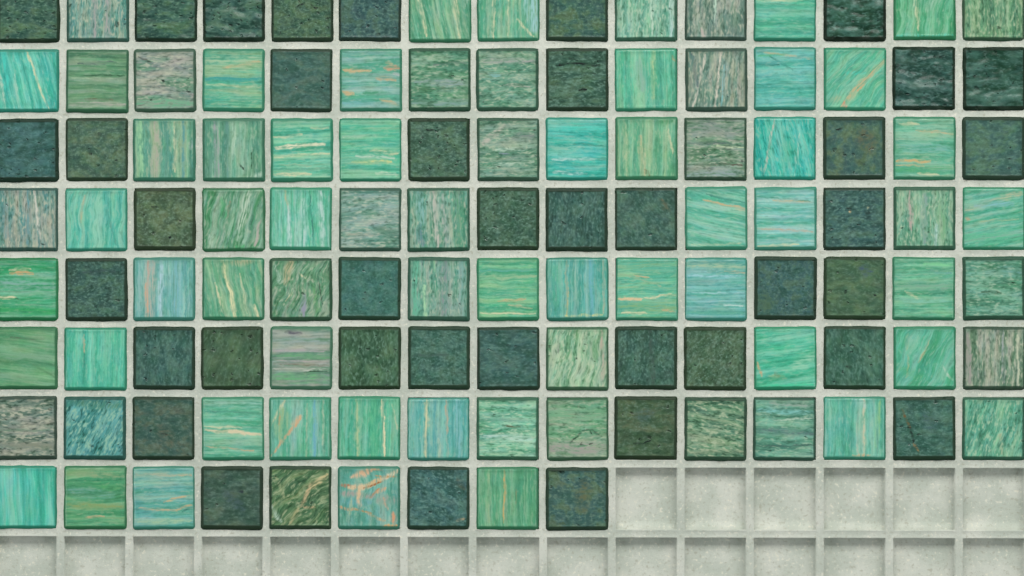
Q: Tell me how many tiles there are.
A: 114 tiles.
